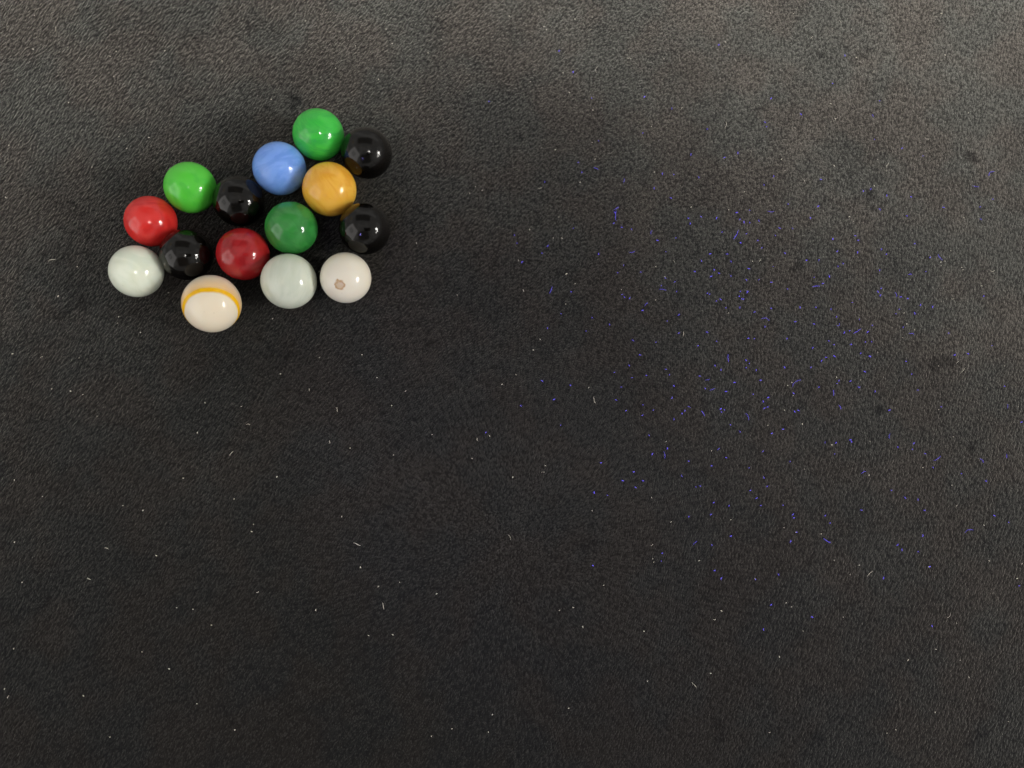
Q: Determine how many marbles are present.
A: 15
